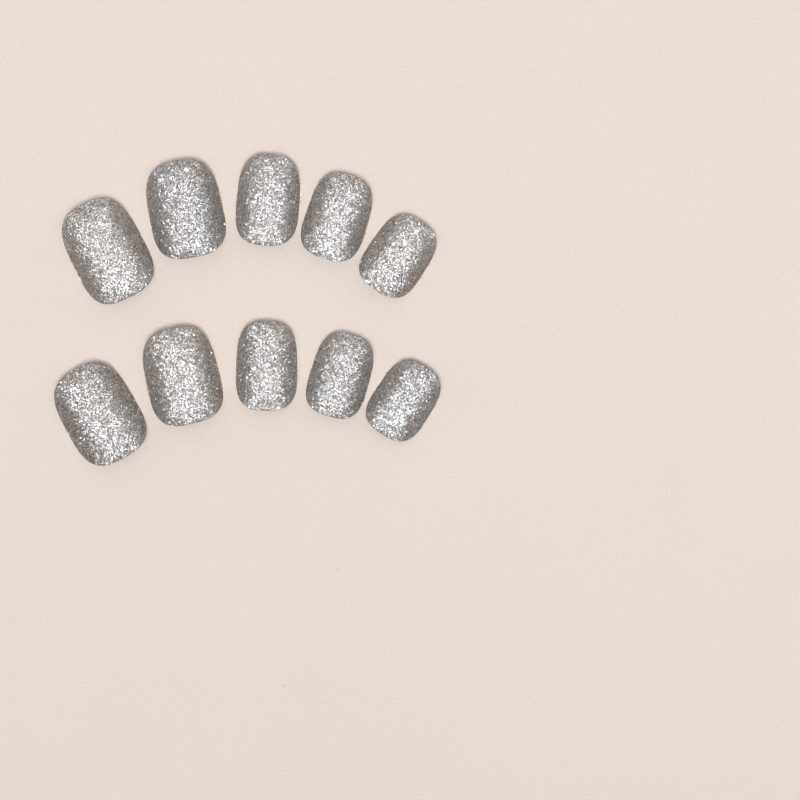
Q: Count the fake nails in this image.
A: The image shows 10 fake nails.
